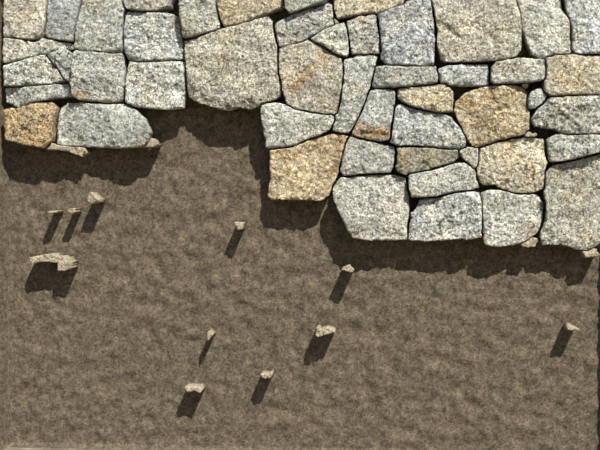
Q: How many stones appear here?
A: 49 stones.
